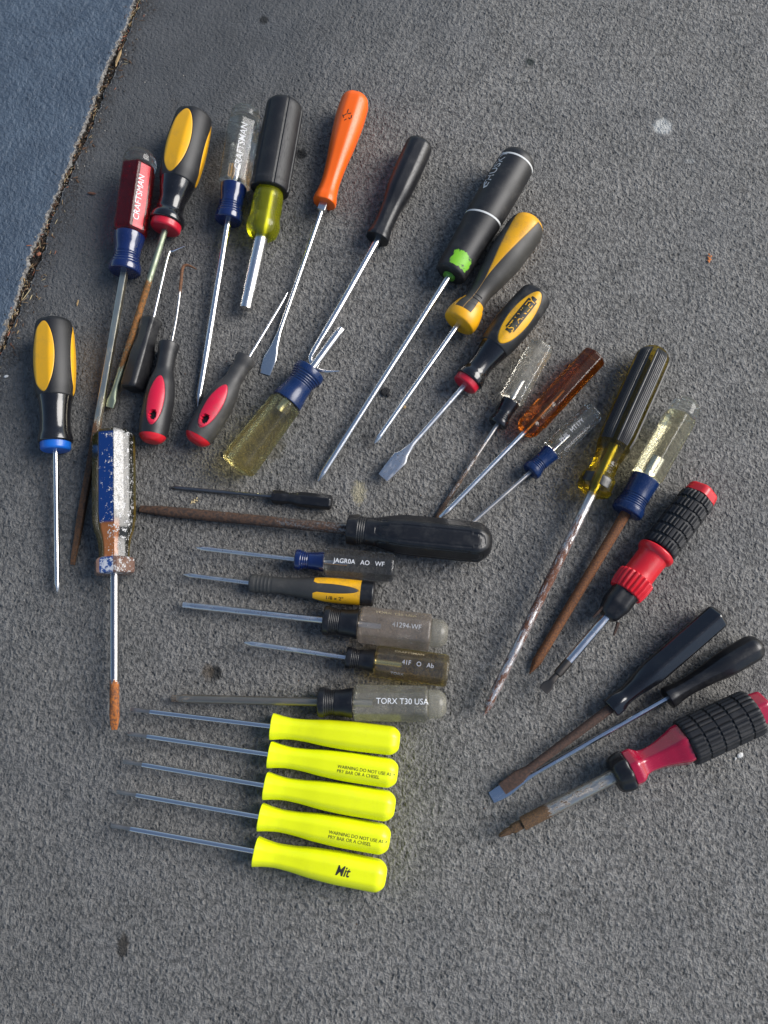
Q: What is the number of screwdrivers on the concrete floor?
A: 32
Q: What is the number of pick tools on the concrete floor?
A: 4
